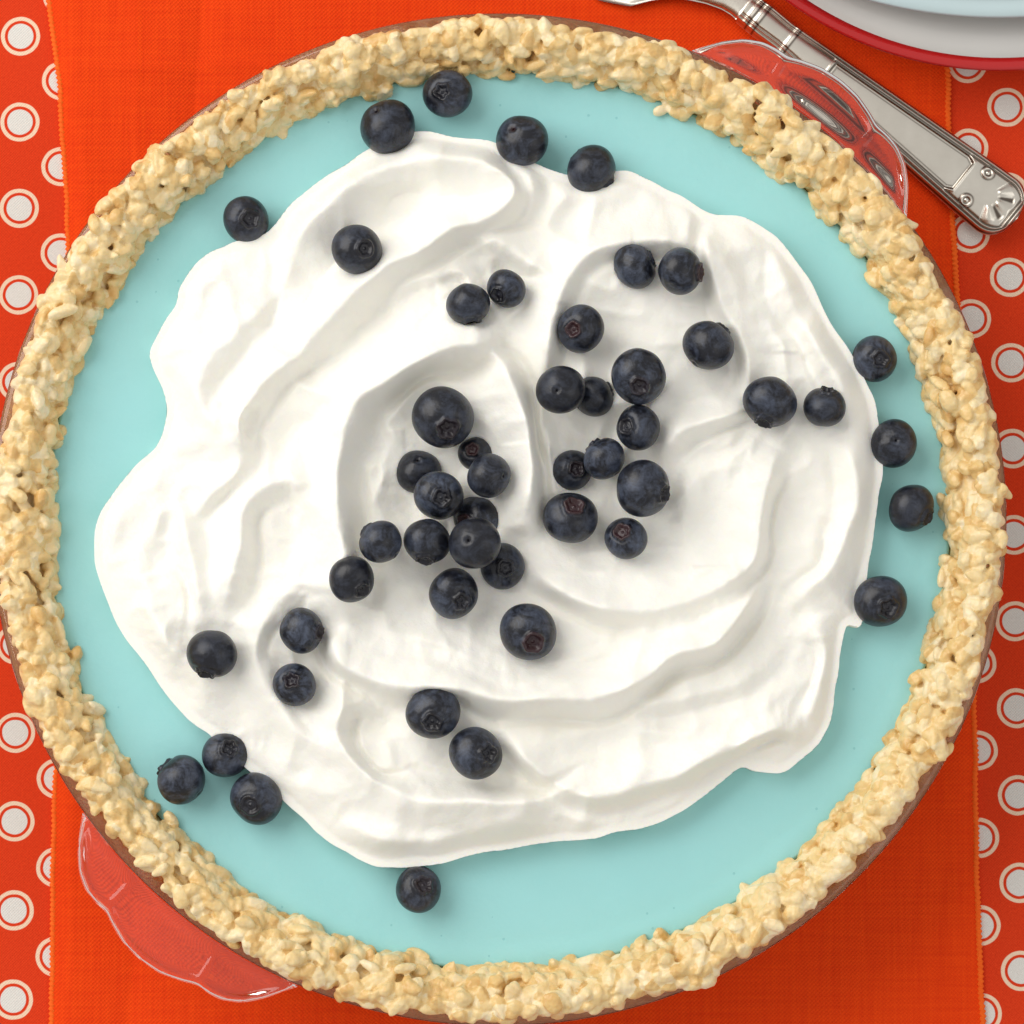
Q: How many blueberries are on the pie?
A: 49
